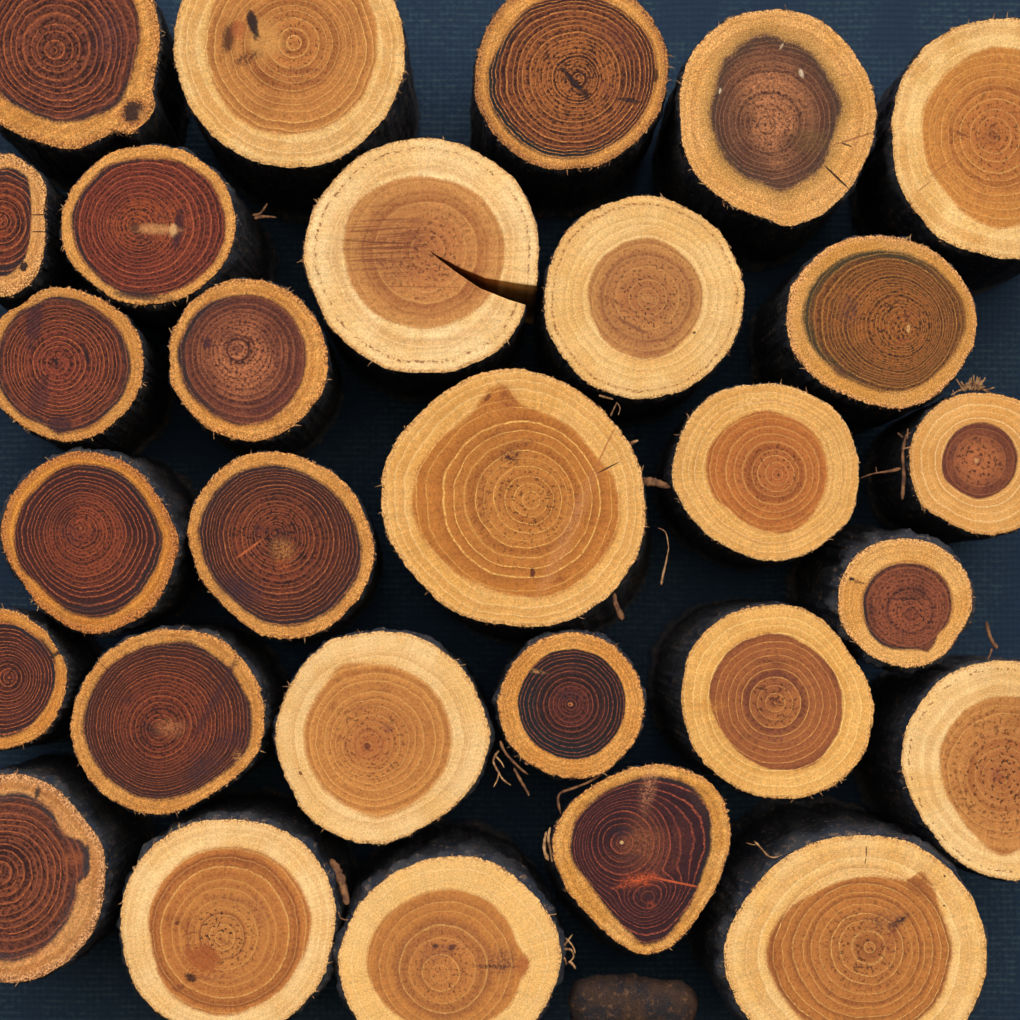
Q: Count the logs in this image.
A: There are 29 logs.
